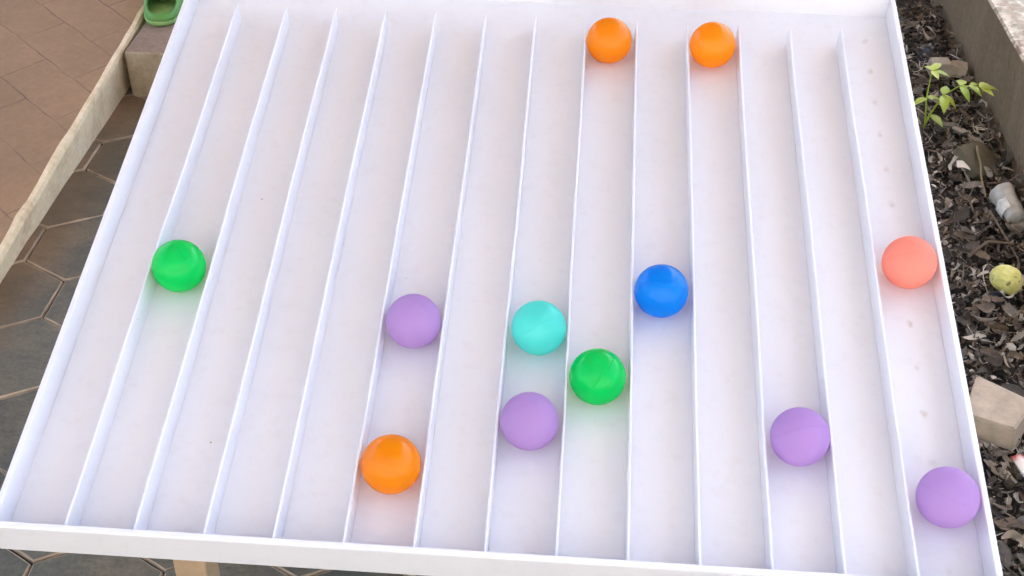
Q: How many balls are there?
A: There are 12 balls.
